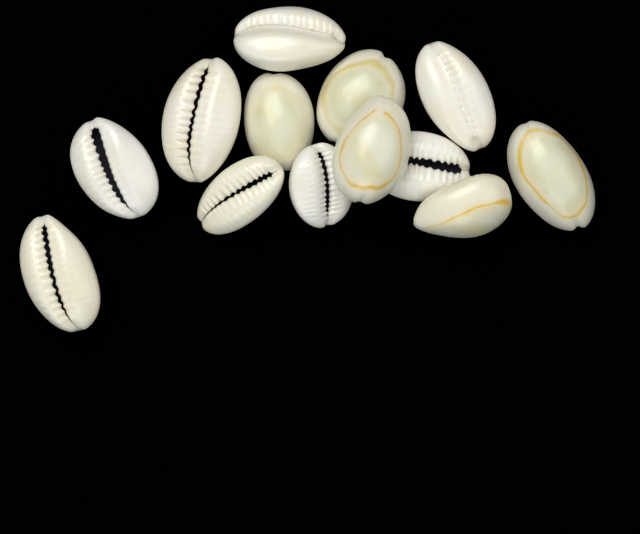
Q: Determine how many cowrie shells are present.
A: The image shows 13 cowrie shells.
